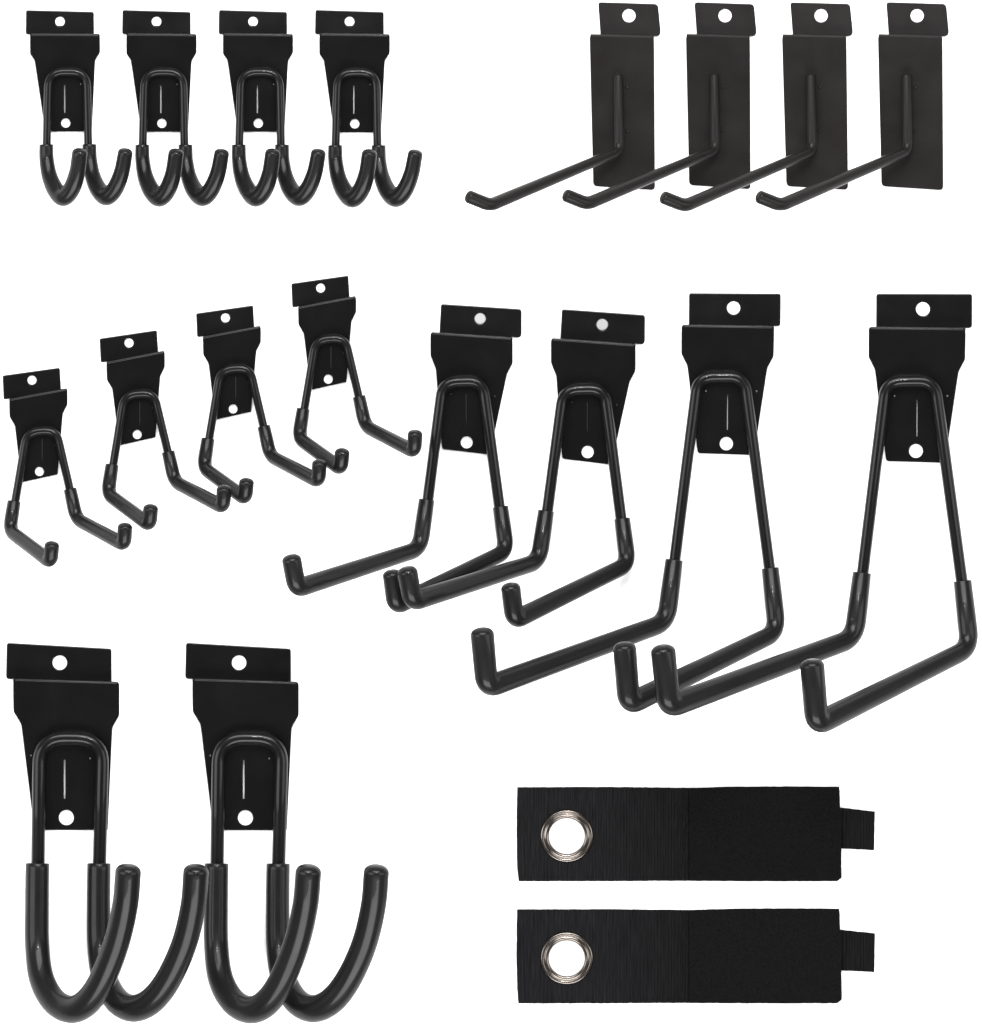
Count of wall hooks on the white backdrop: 18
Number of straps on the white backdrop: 2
